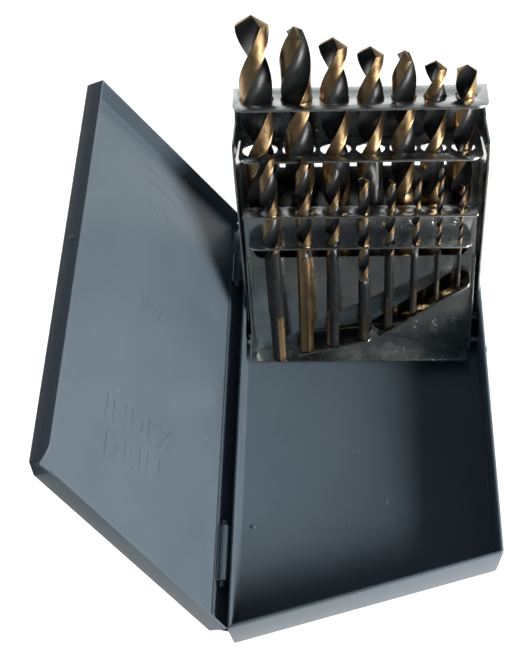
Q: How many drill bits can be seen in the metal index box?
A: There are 15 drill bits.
